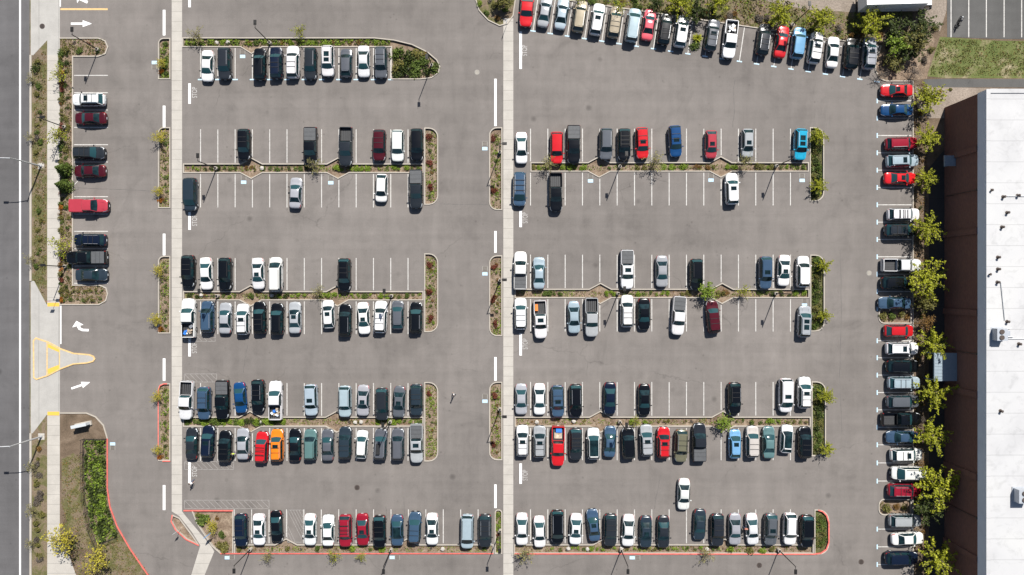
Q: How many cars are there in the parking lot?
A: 200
